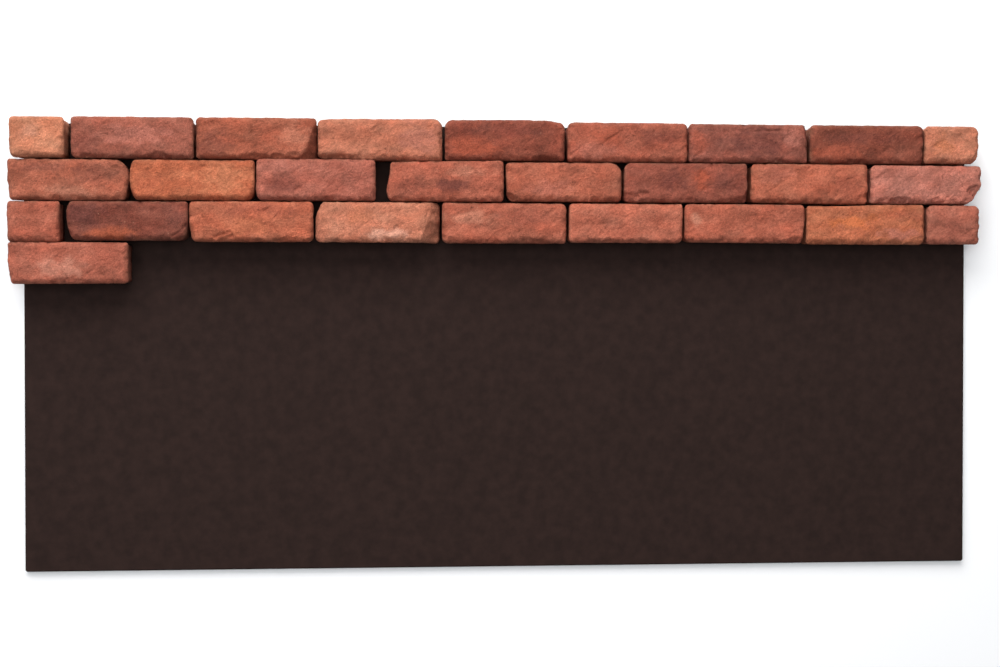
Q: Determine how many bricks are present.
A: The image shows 27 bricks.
